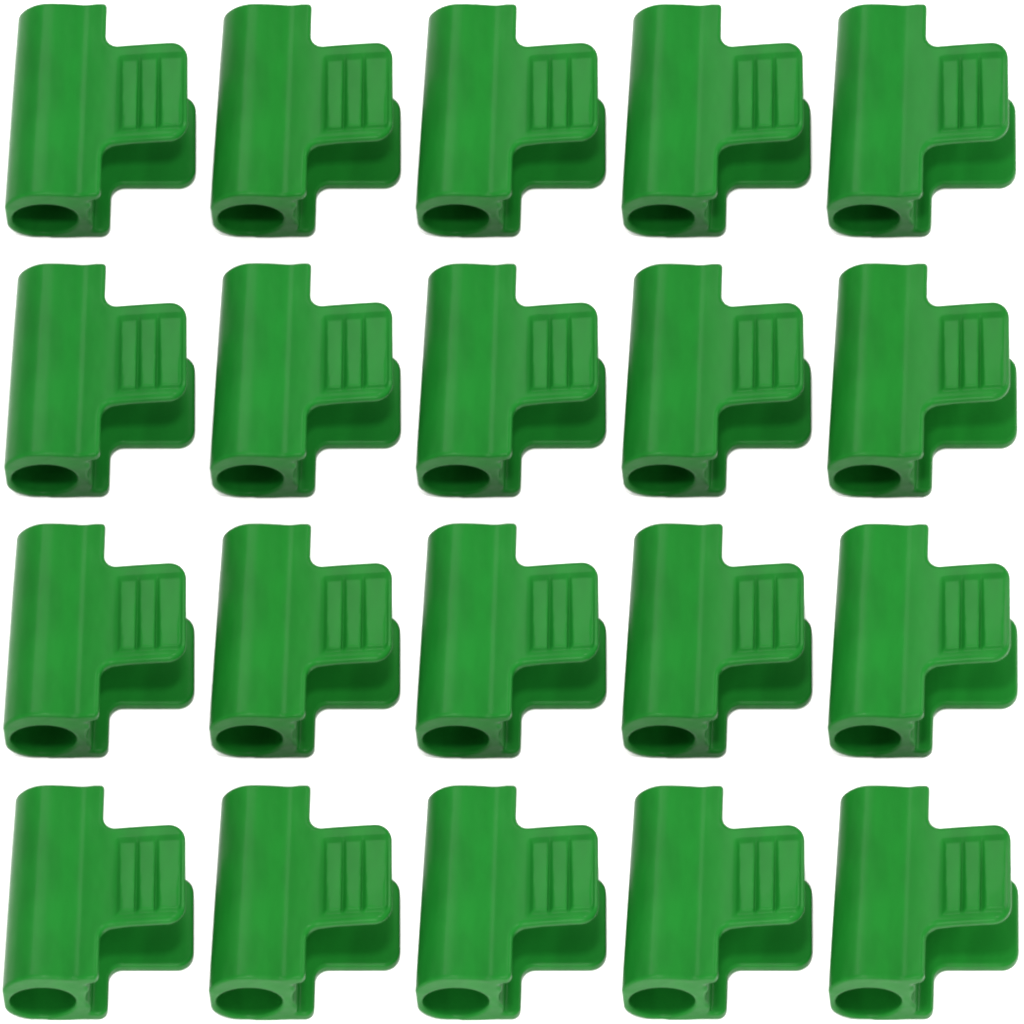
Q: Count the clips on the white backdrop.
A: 20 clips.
